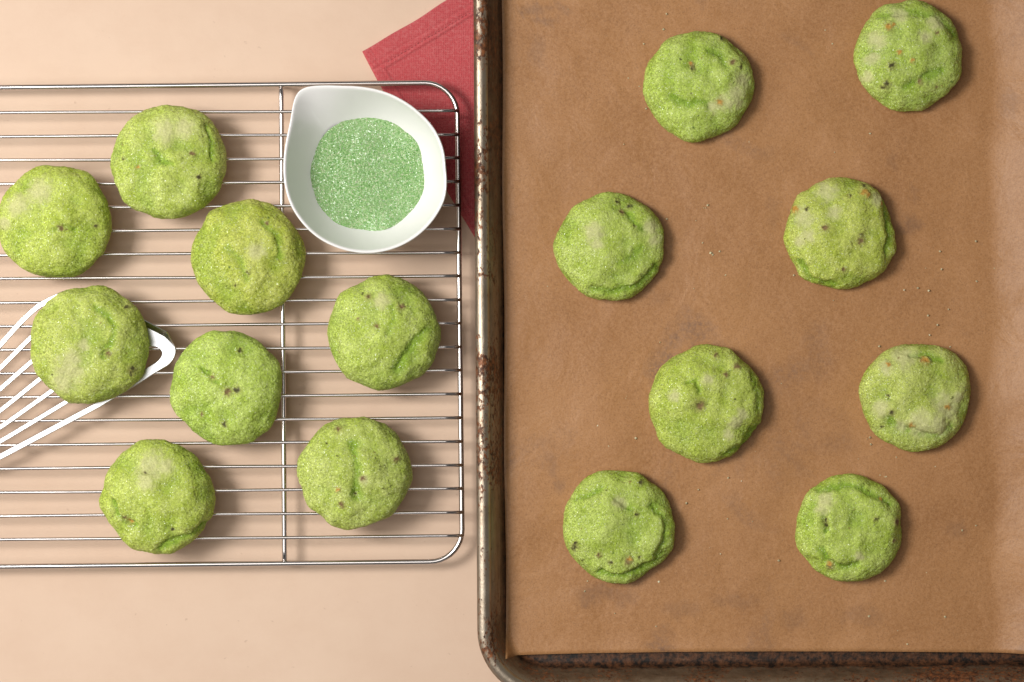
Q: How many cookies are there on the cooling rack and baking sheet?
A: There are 16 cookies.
